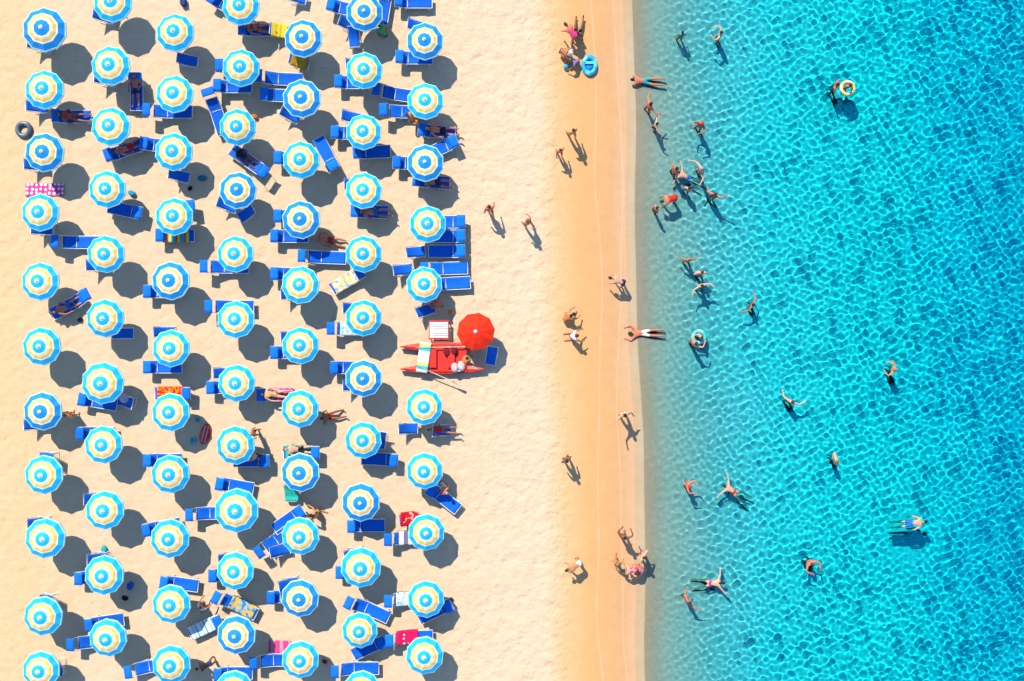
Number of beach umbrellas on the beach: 79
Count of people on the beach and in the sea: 74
